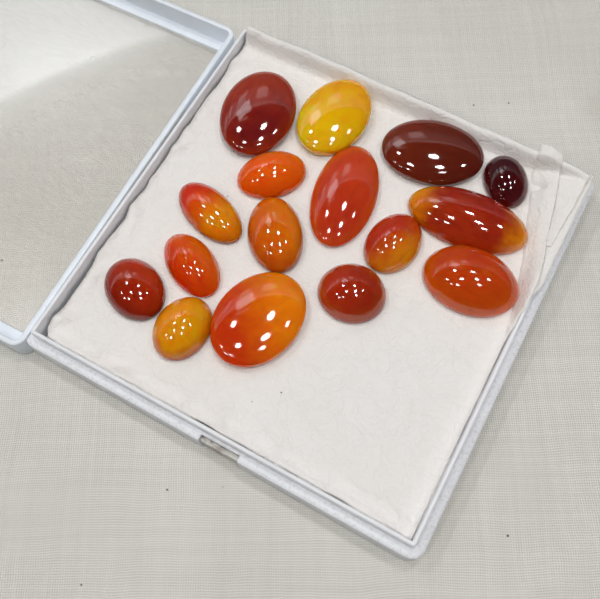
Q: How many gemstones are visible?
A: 16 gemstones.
